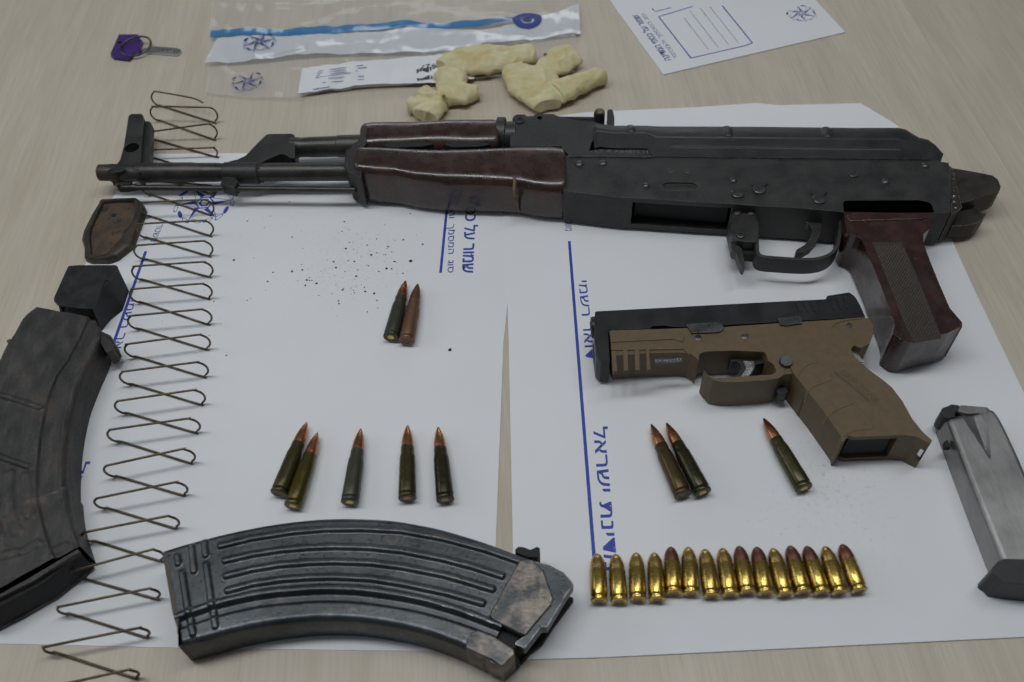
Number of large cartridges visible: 10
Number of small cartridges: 15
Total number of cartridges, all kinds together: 25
